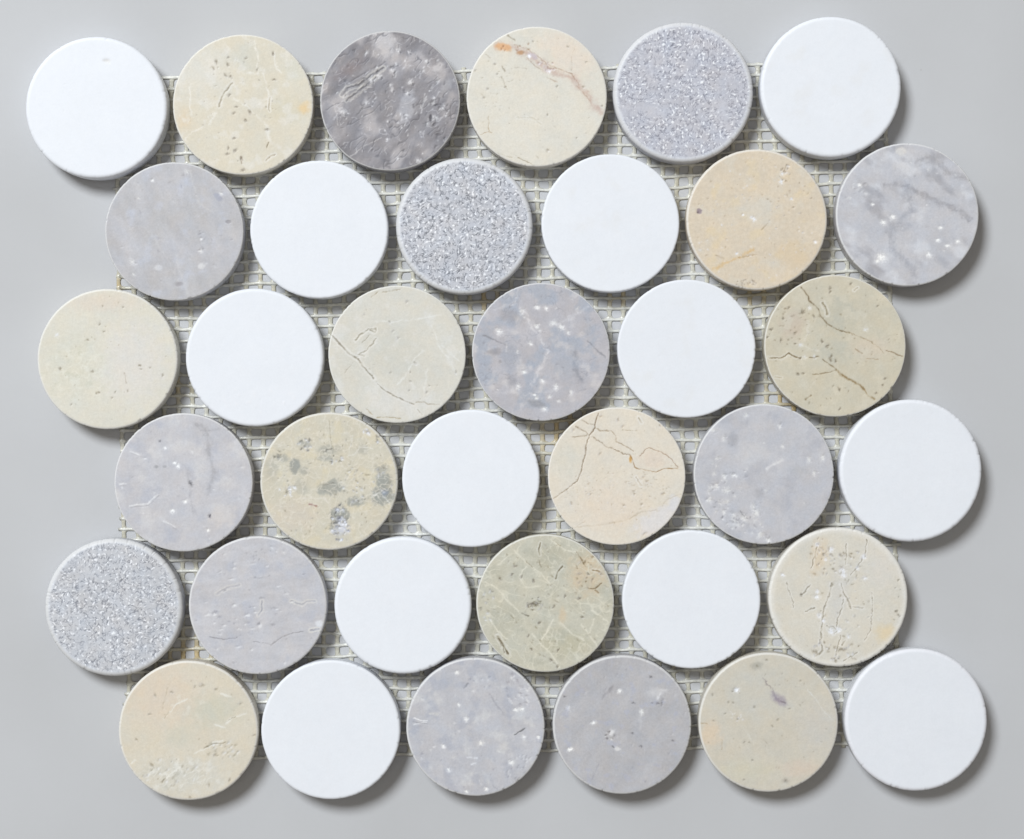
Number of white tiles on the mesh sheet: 12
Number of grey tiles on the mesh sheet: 12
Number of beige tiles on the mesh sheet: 12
